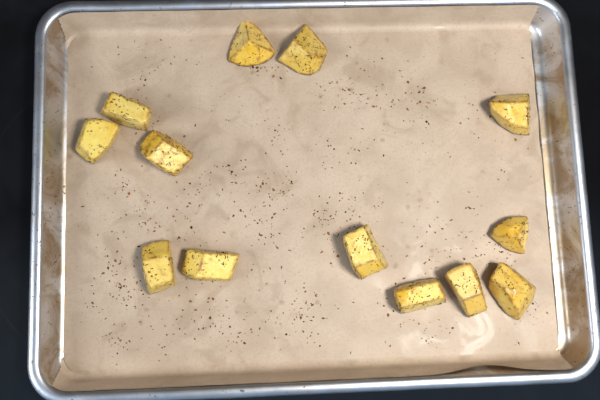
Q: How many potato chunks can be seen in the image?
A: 13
